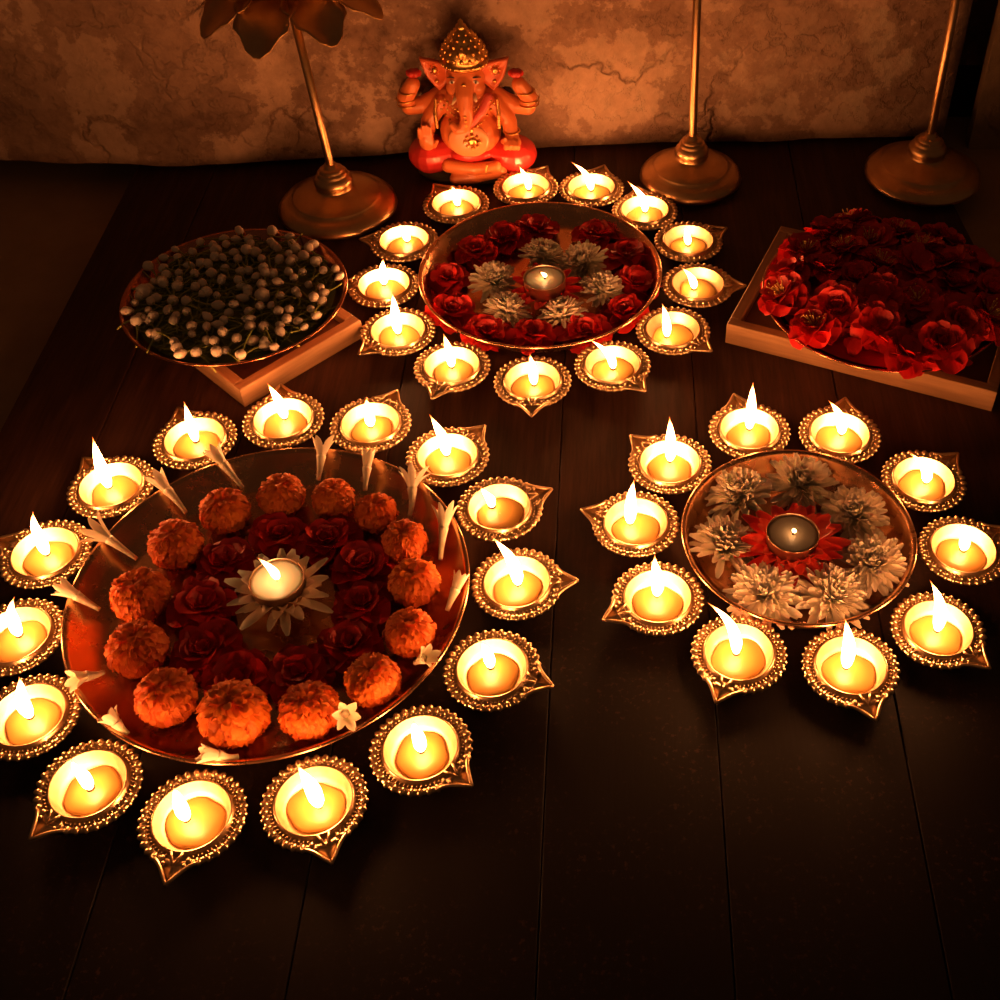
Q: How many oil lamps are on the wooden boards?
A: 38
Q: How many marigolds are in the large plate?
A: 14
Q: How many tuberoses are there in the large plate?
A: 14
